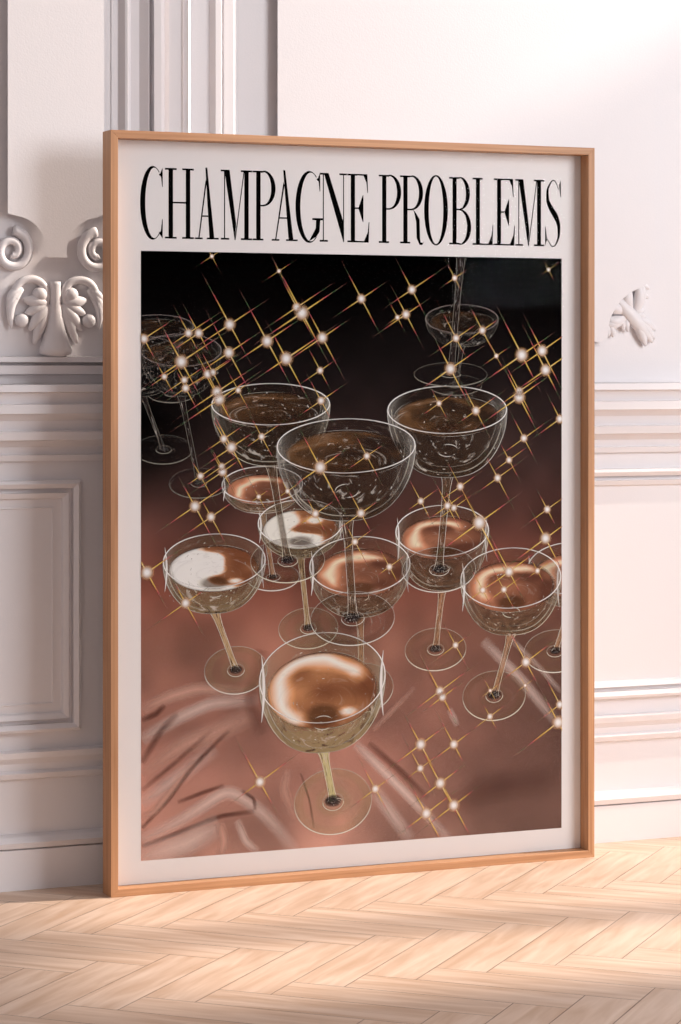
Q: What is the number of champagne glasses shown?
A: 16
